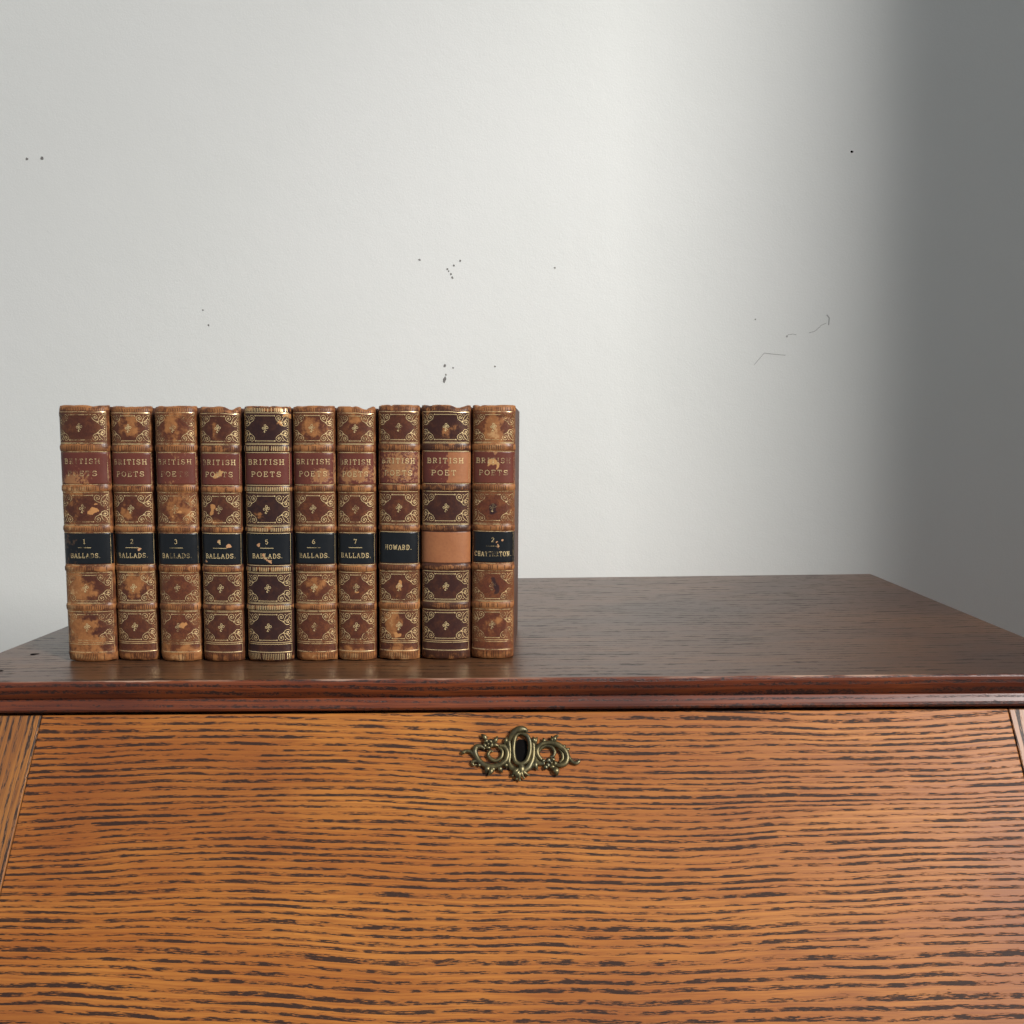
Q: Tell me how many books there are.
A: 10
